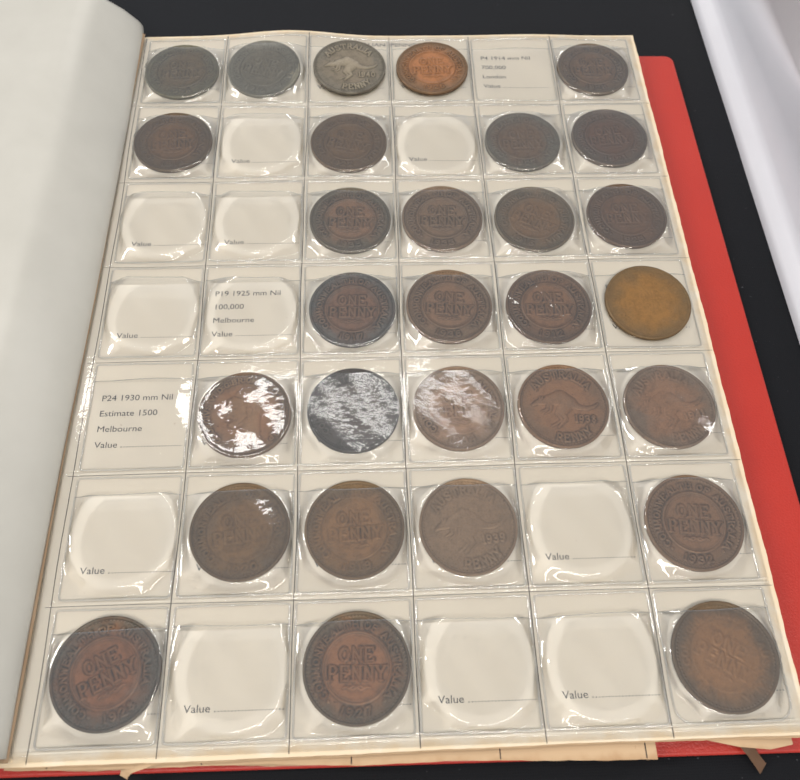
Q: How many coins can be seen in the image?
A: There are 29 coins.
